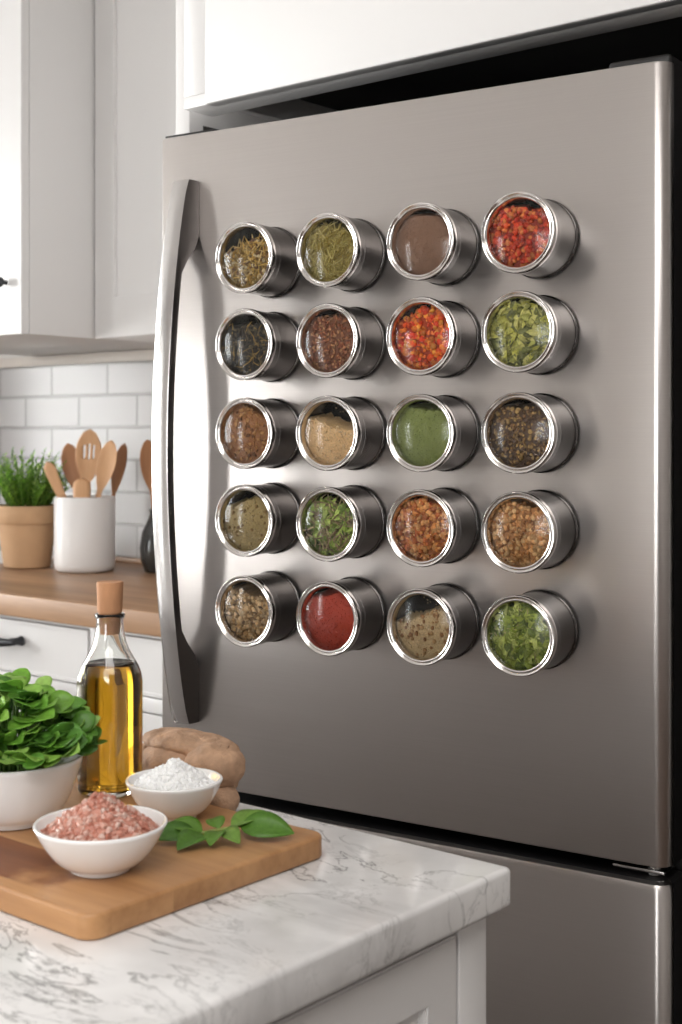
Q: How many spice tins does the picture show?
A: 20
